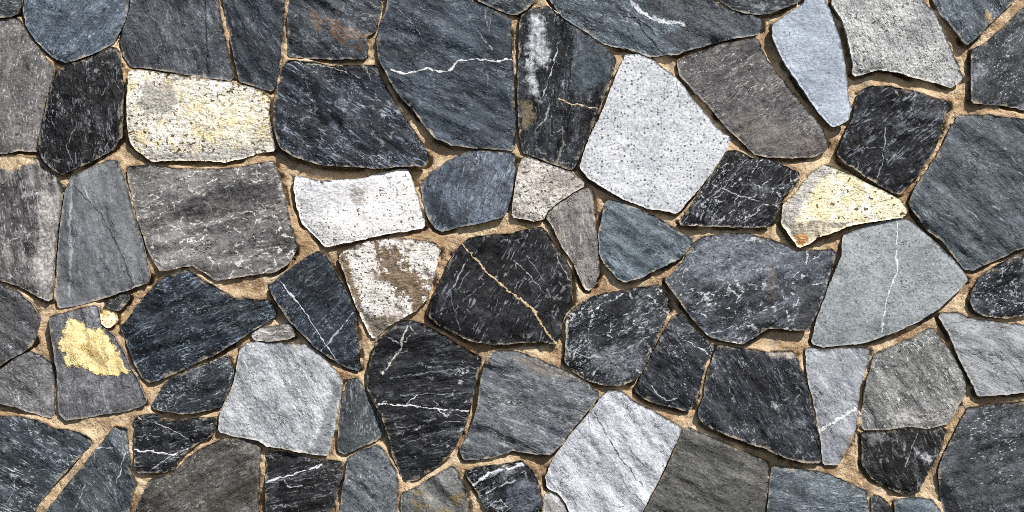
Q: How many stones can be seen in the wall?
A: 72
